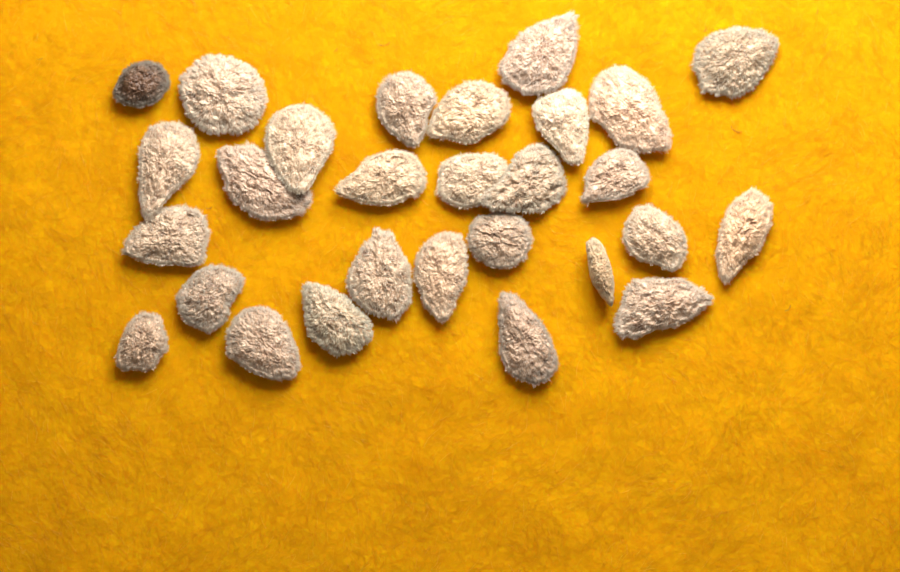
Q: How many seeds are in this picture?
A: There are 28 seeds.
